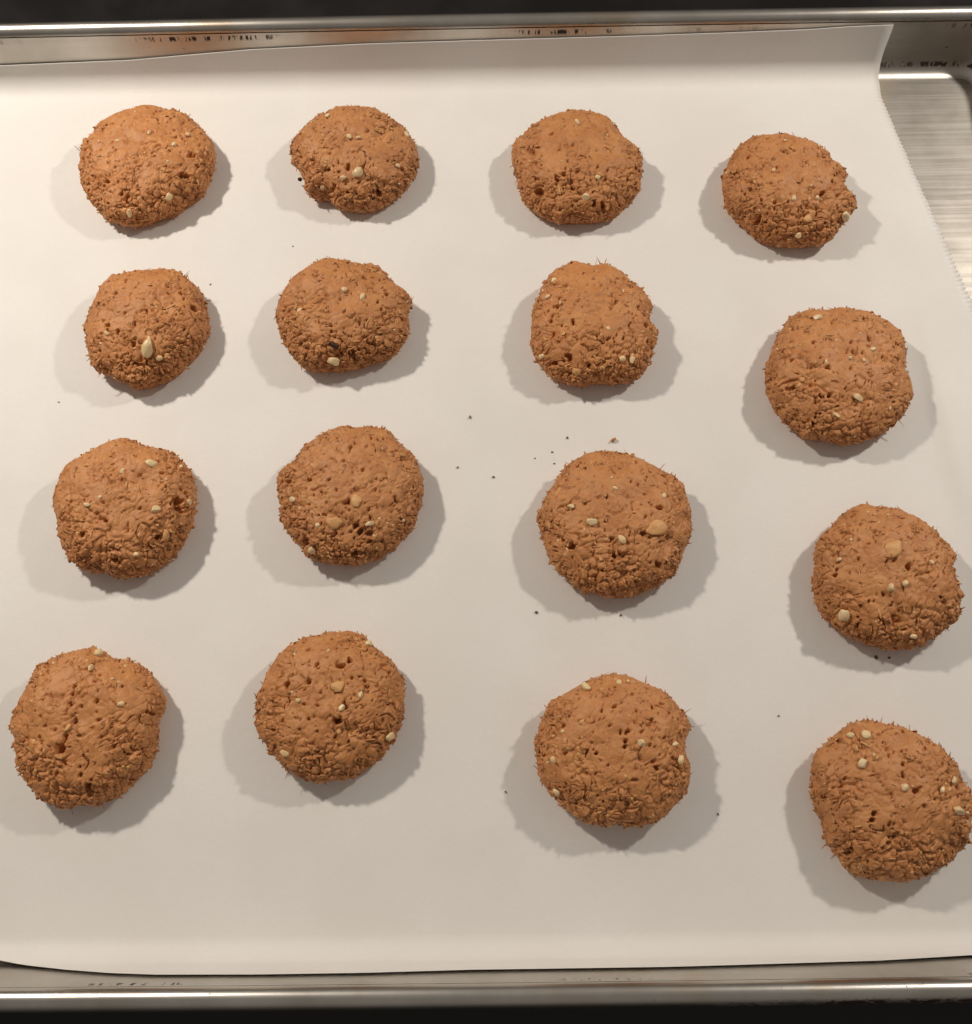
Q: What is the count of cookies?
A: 16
